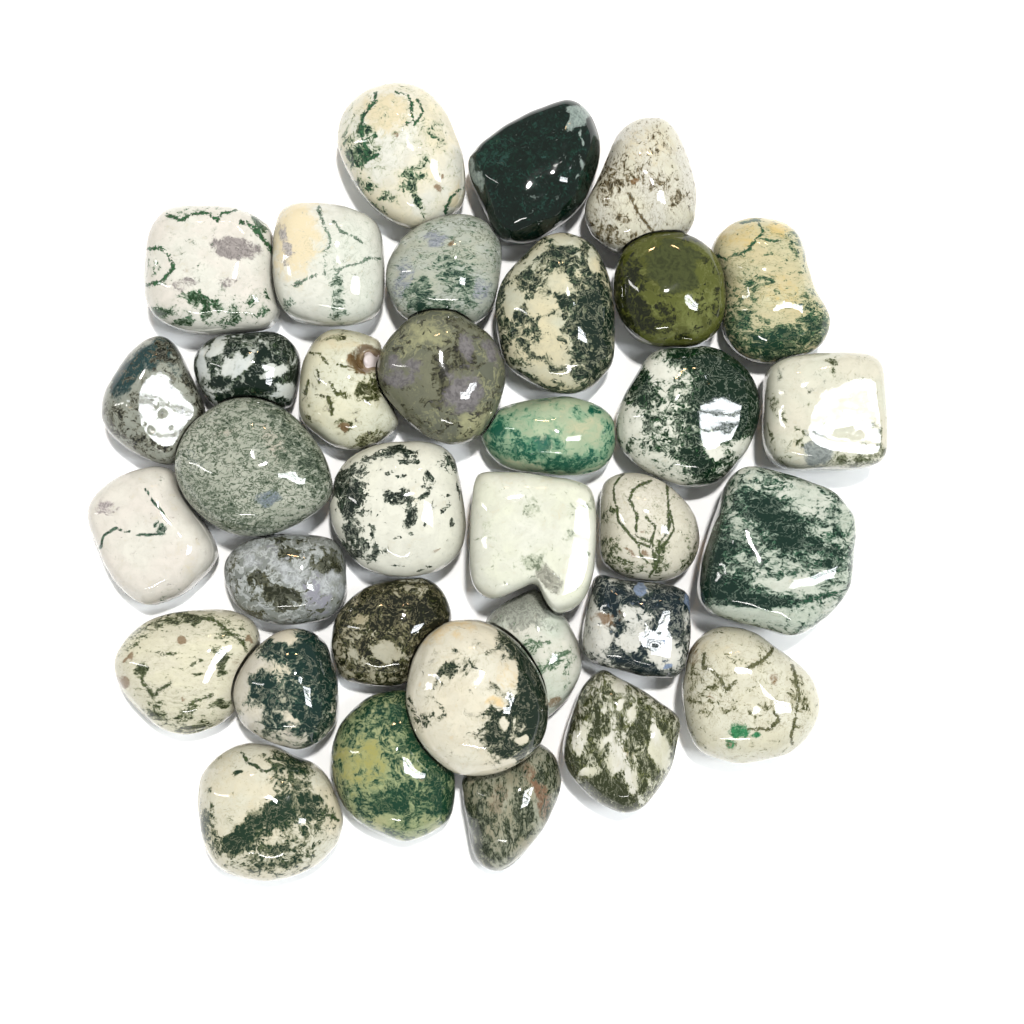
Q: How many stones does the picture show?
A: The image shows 34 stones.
